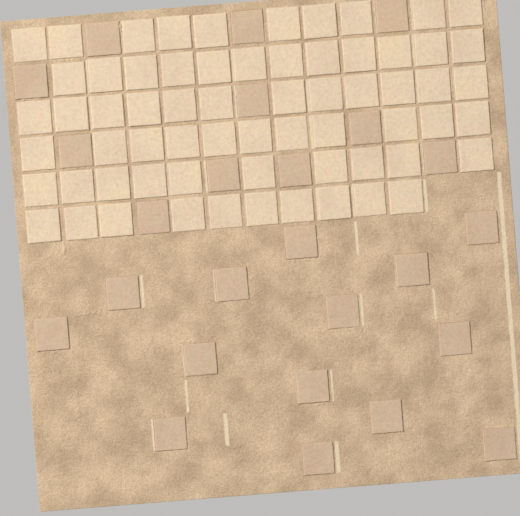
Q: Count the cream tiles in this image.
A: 65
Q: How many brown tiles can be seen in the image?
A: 25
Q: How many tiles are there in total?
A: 90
